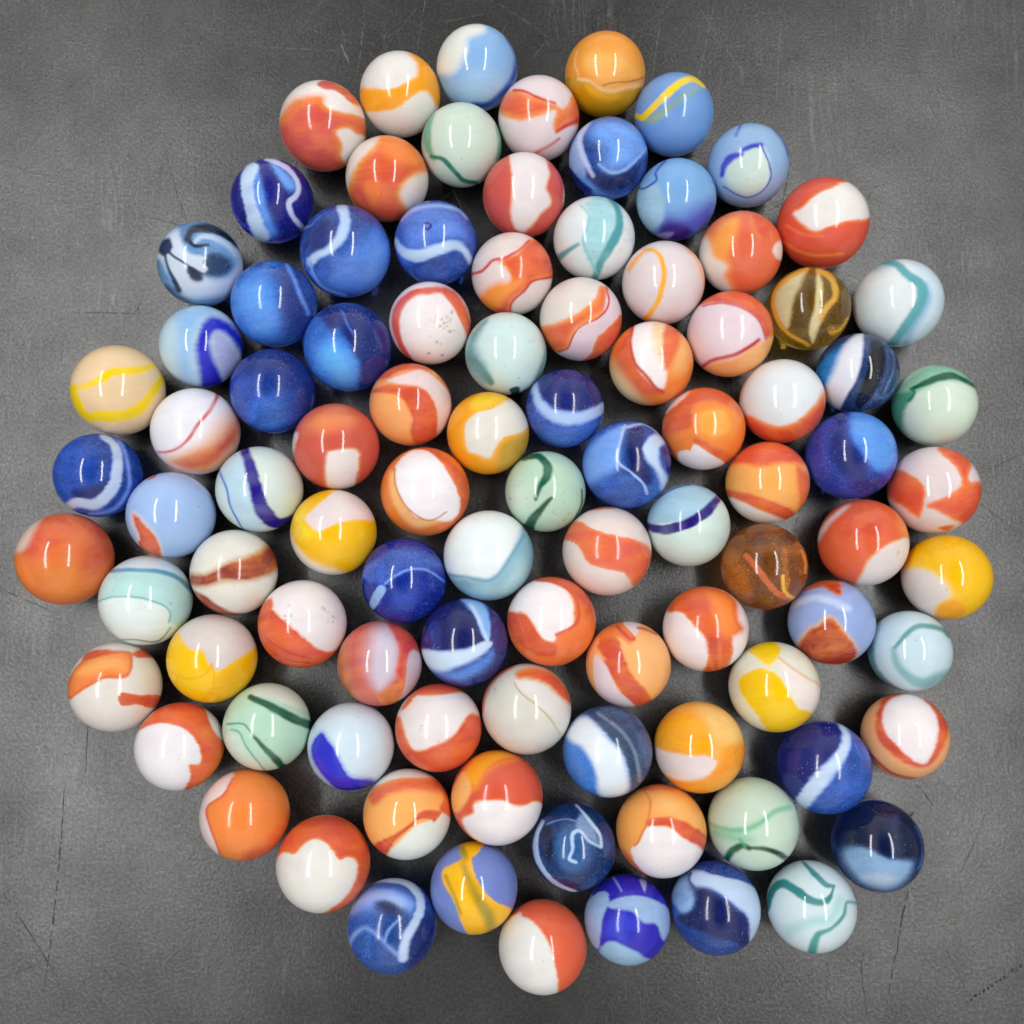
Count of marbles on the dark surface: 96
